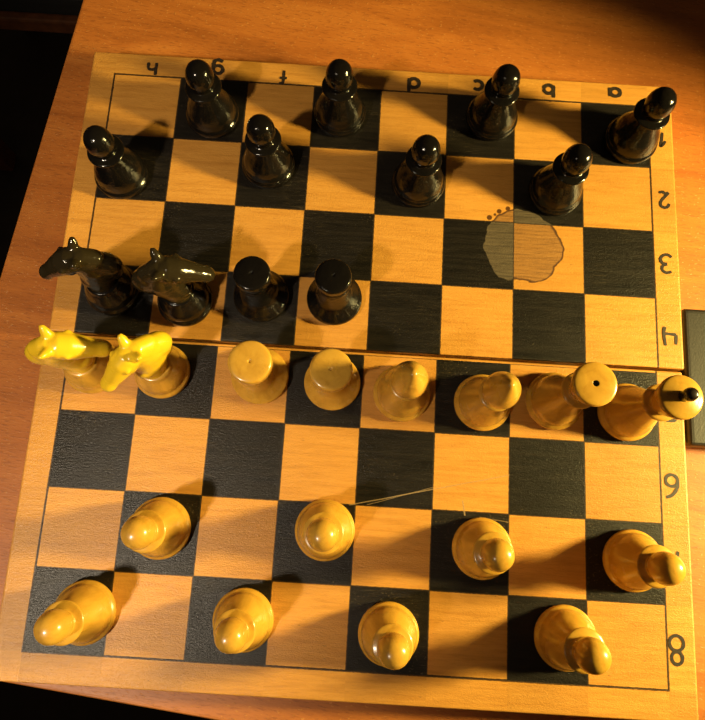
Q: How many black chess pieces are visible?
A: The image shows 12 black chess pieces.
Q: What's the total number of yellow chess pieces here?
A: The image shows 16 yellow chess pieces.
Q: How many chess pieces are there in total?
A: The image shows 28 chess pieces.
